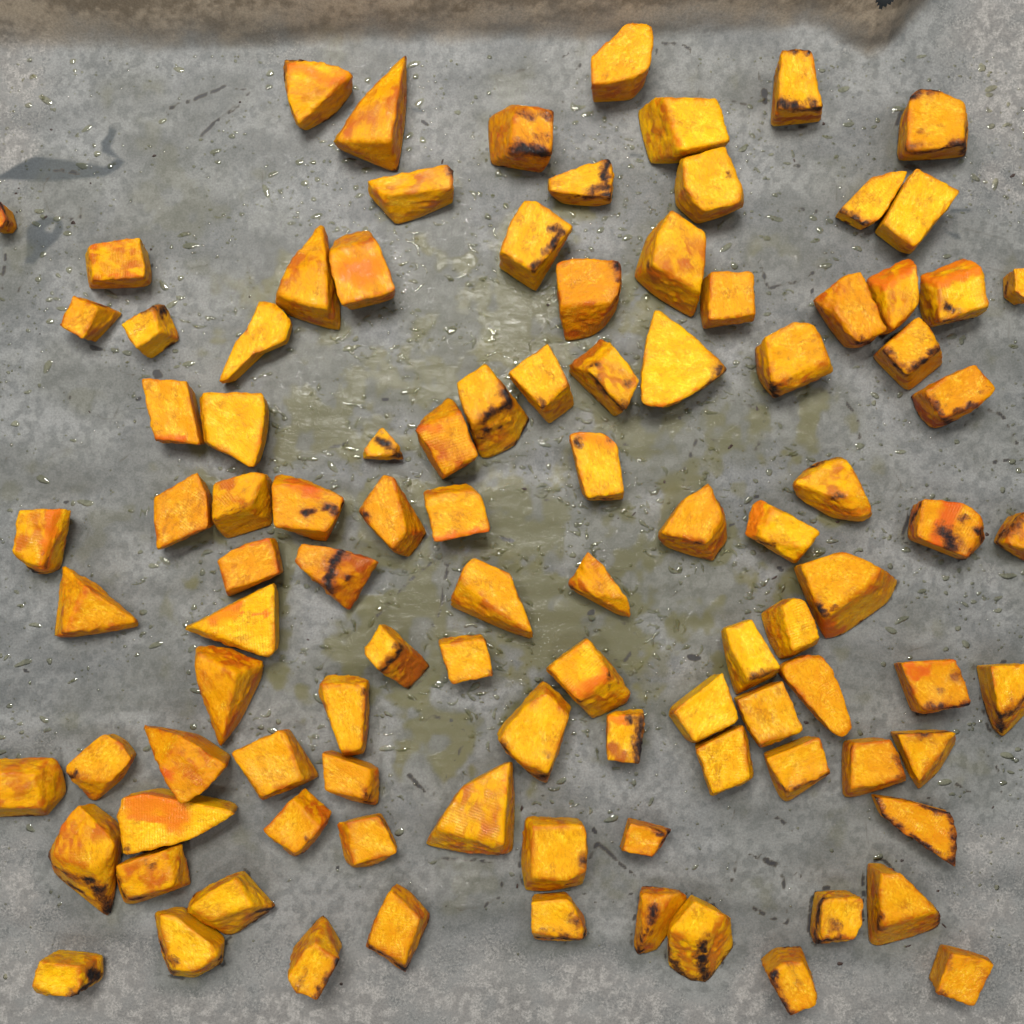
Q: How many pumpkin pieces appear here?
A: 101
